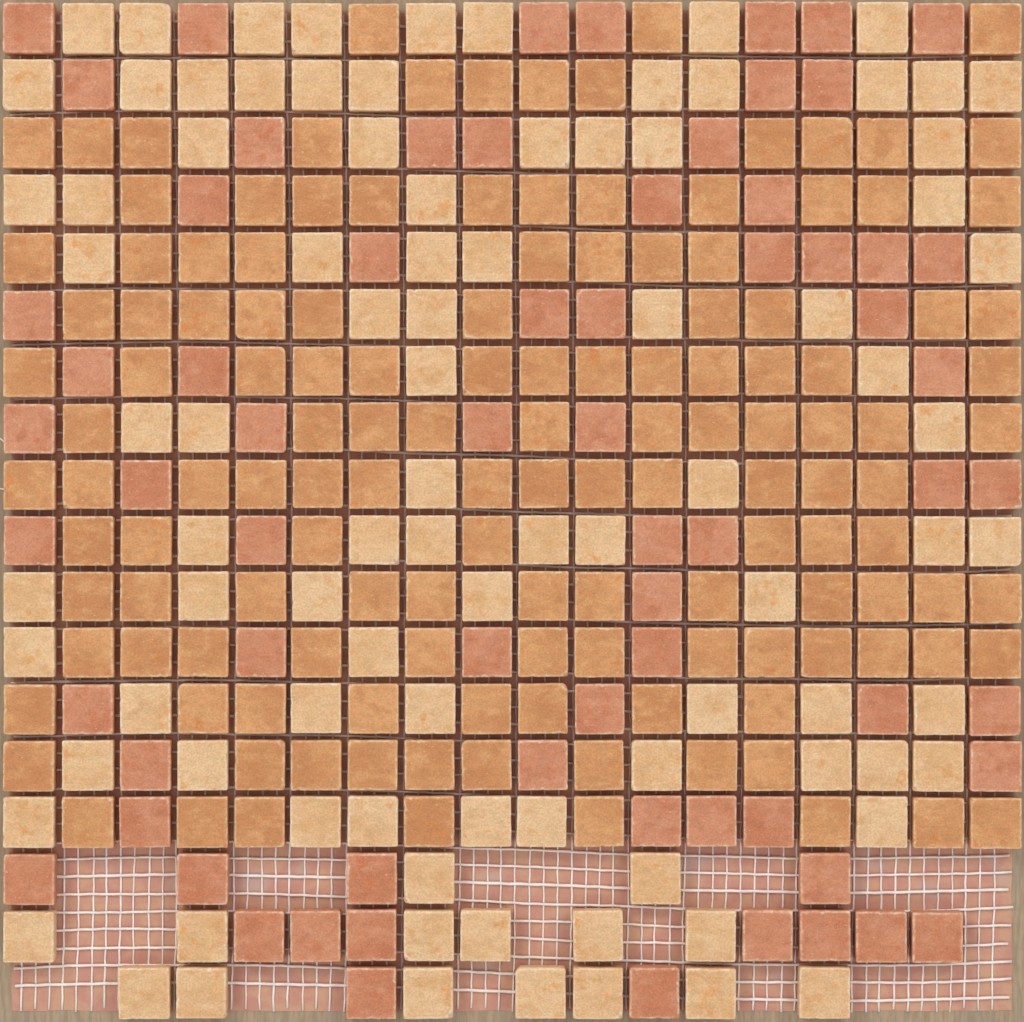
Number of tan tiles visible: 138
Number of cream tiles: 92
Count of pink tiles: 68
